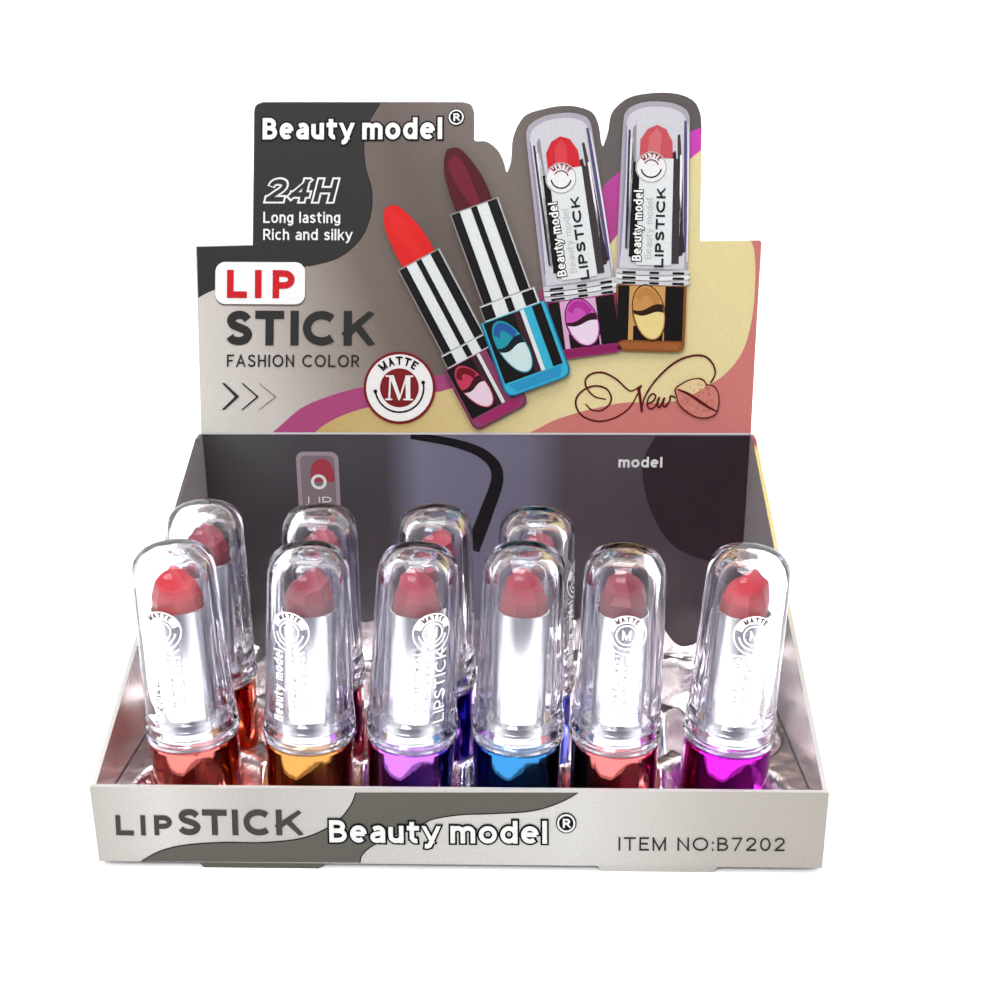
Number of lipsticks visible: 10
